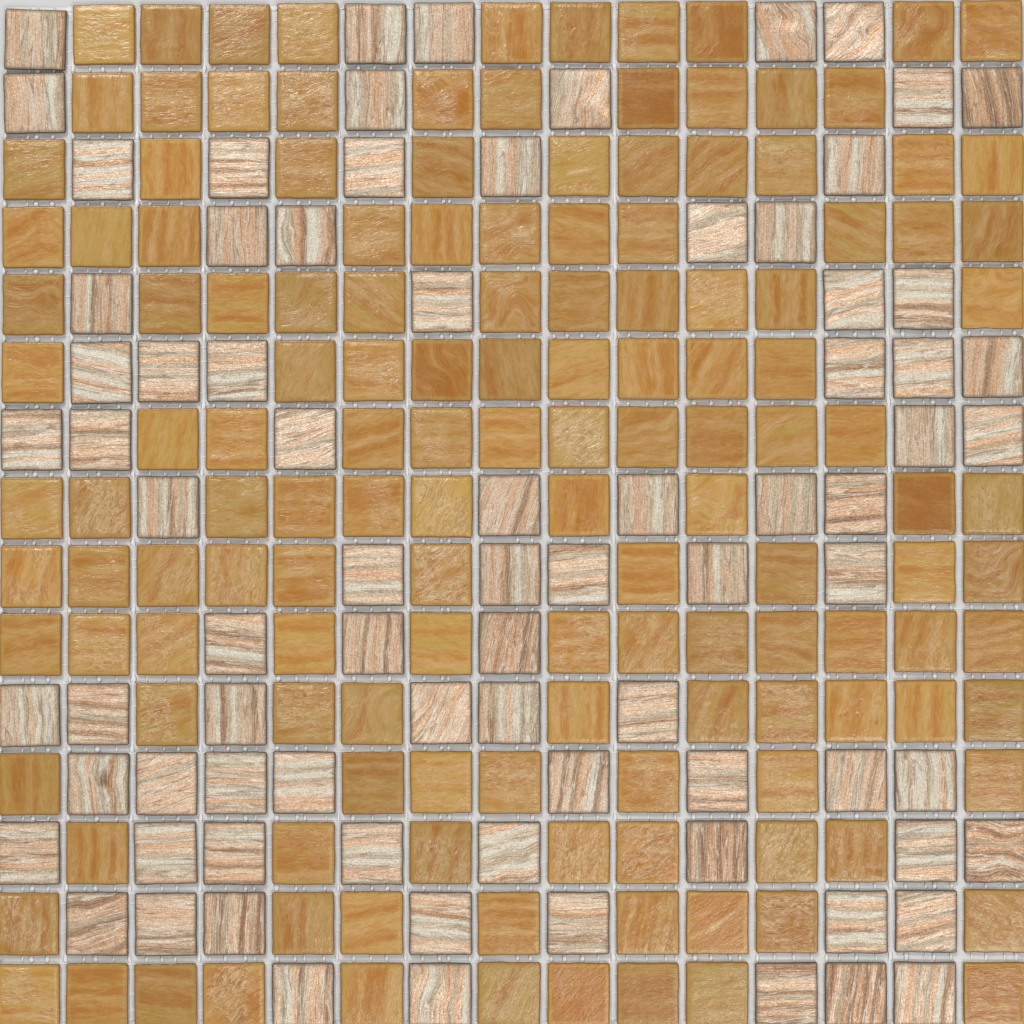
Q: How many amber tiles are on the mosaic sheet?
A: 144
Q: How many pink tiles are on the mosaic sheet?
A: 81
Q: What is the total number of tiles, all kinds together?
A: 225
